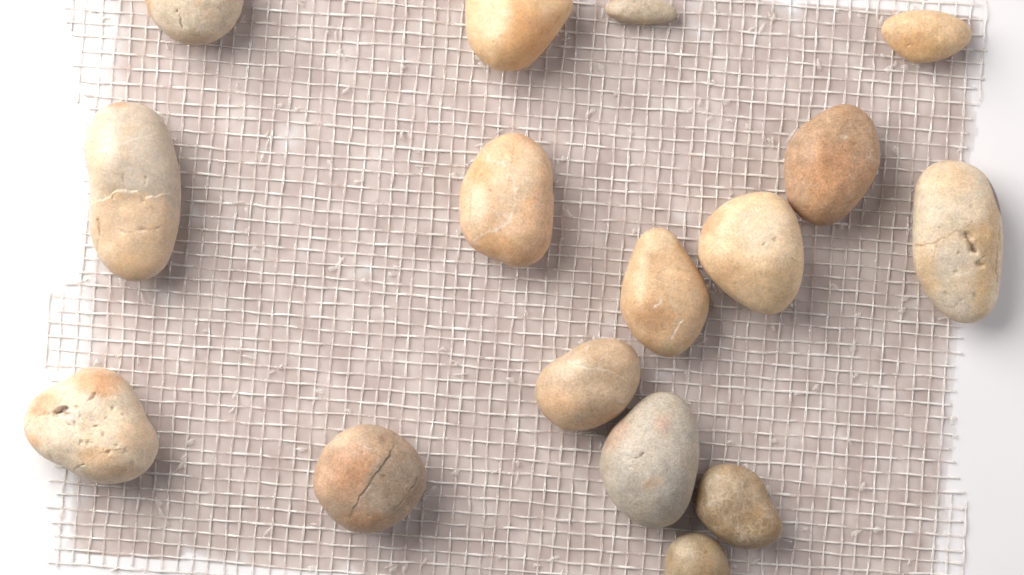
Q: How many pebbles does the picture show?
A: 16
